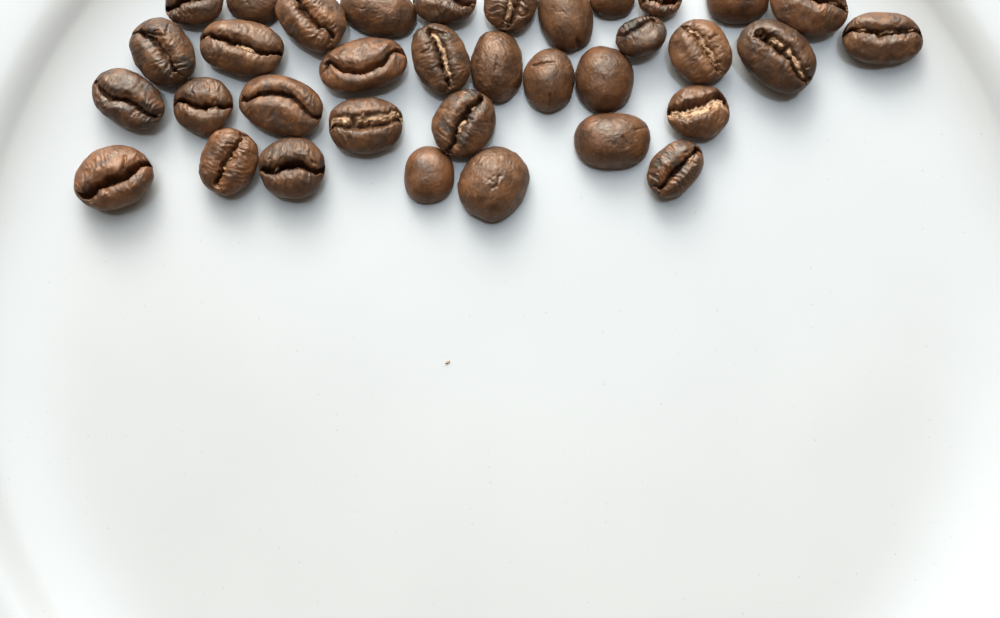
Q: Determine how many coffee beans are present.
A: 35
